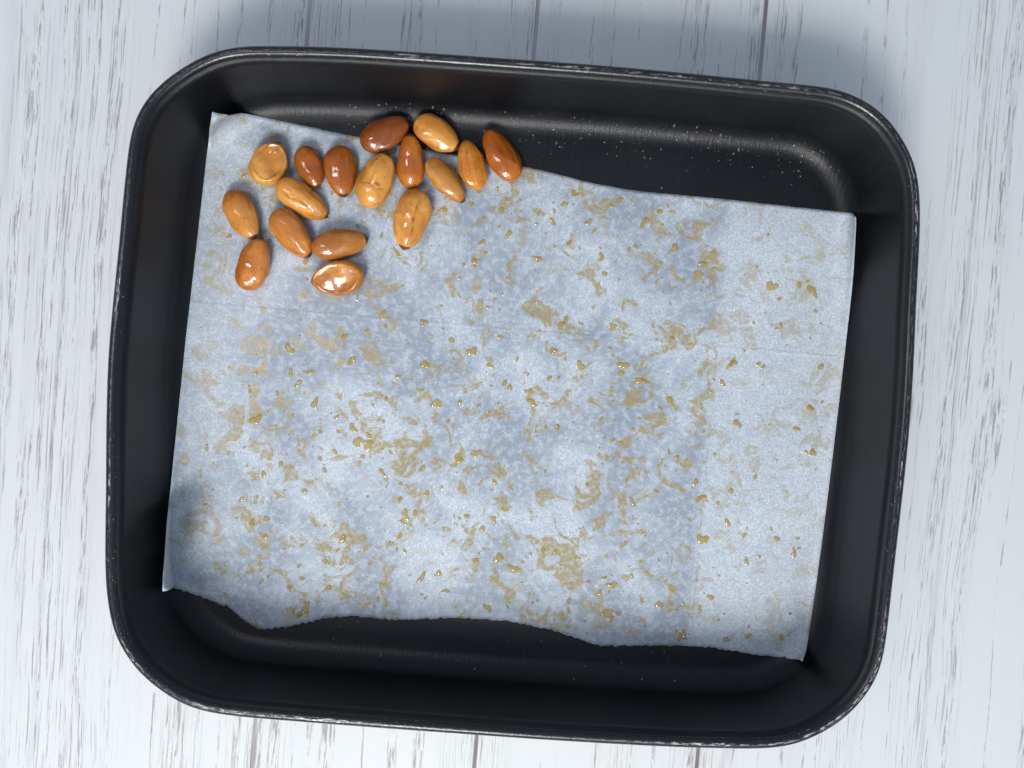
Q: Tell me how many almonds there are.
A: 17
